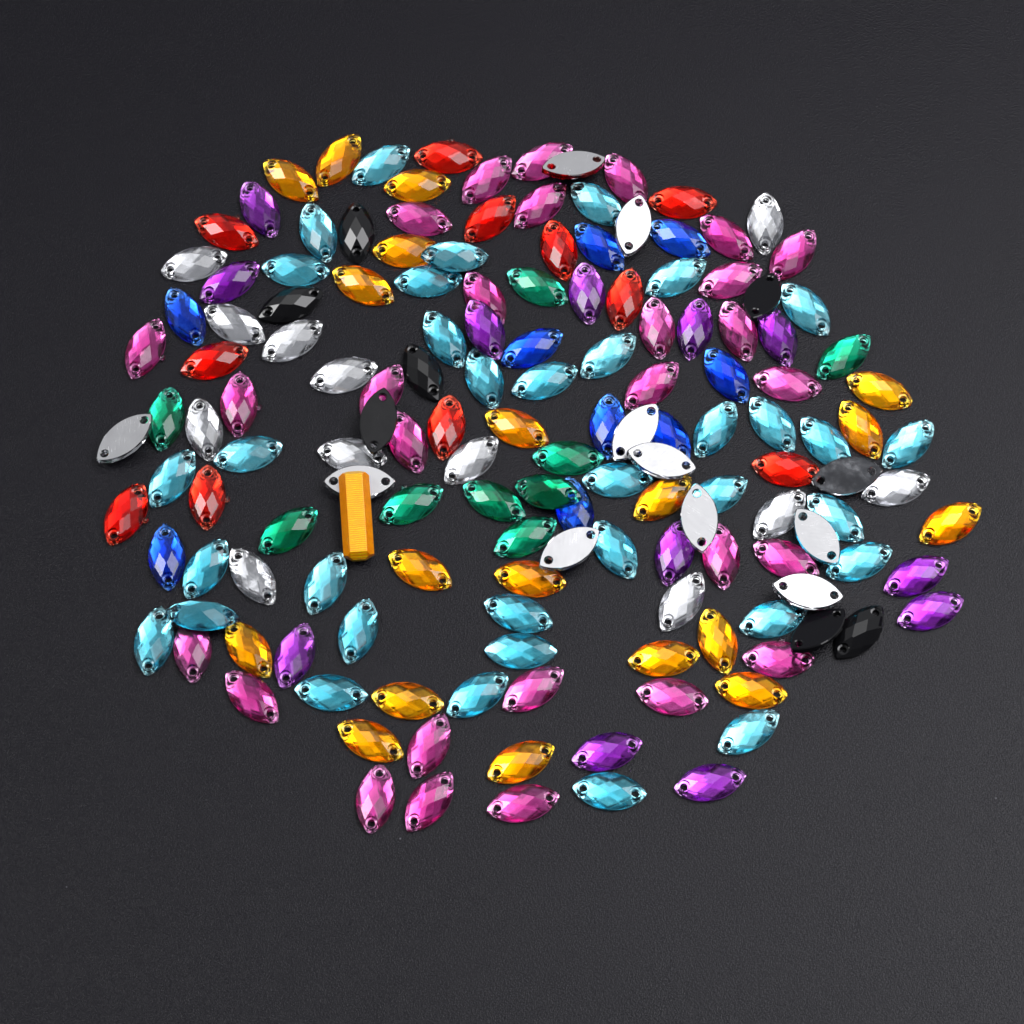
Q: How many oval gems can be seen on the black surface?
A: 153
